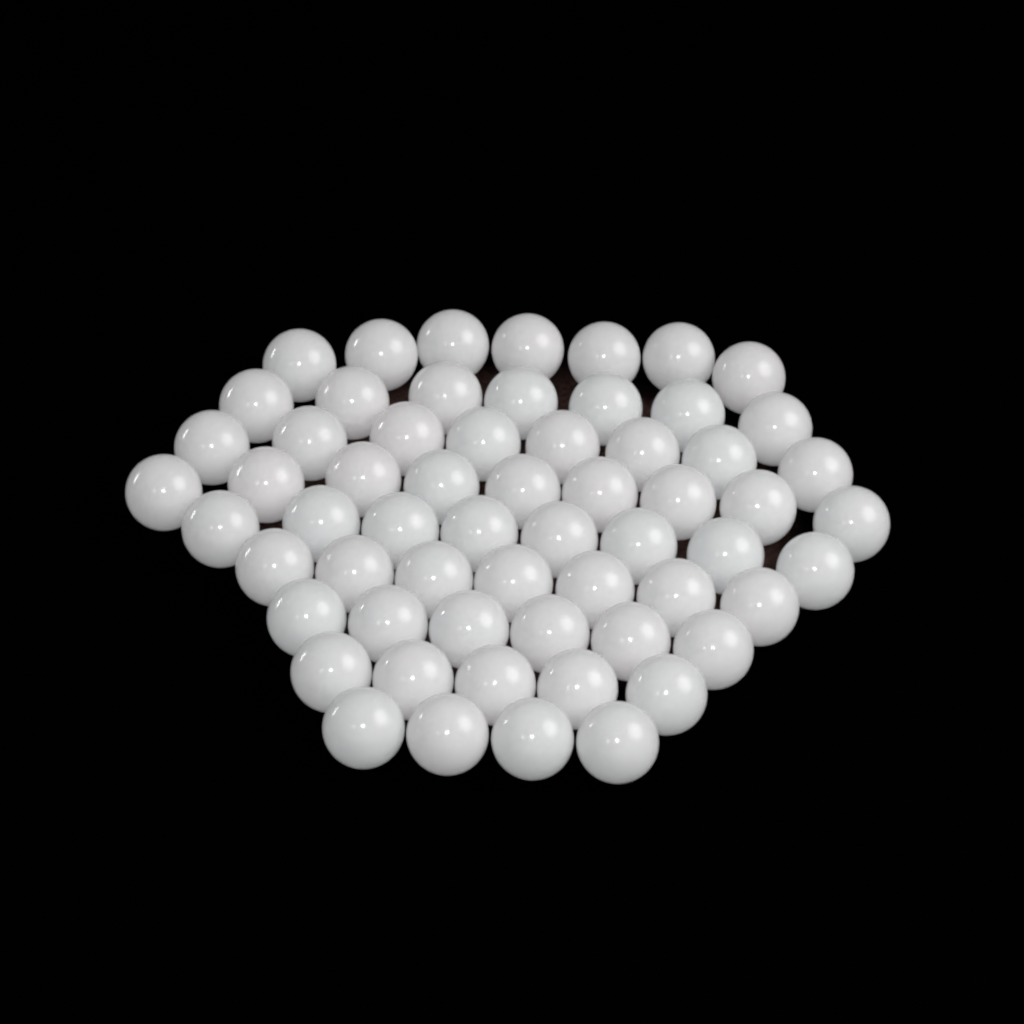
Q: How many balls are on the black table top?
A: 61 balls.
